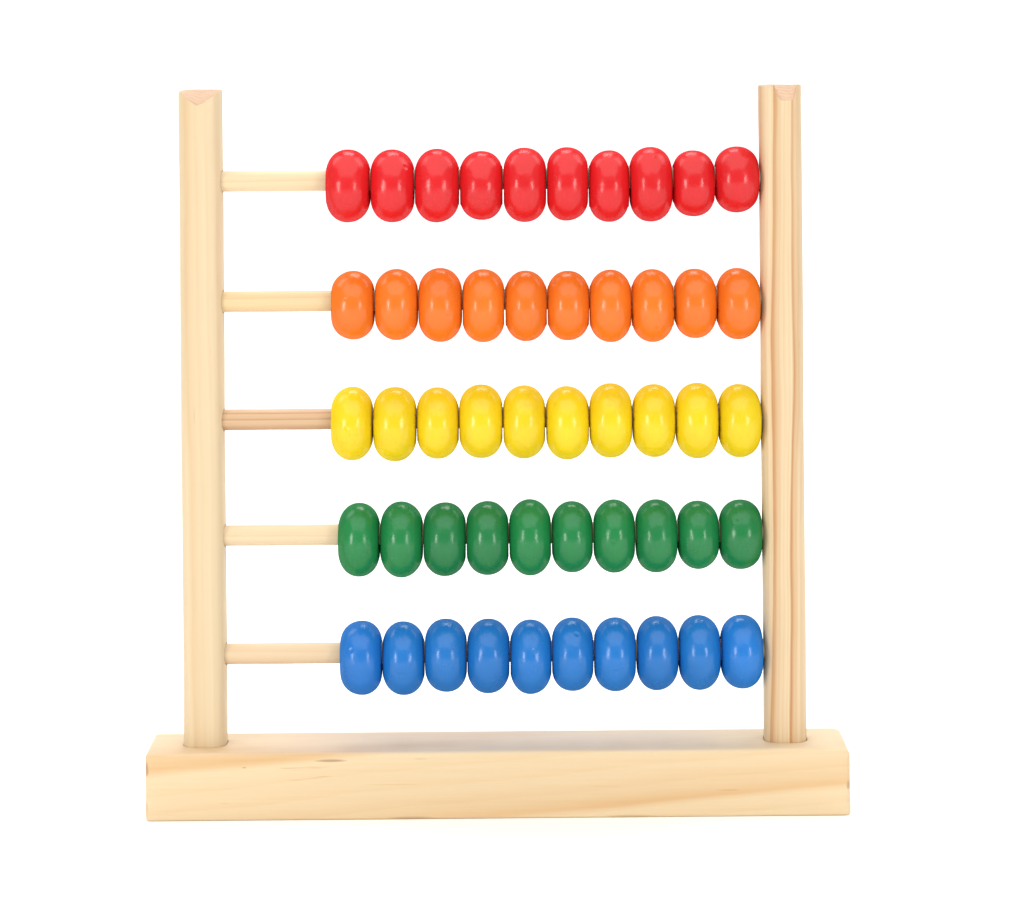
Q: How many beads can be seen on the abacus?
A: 50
